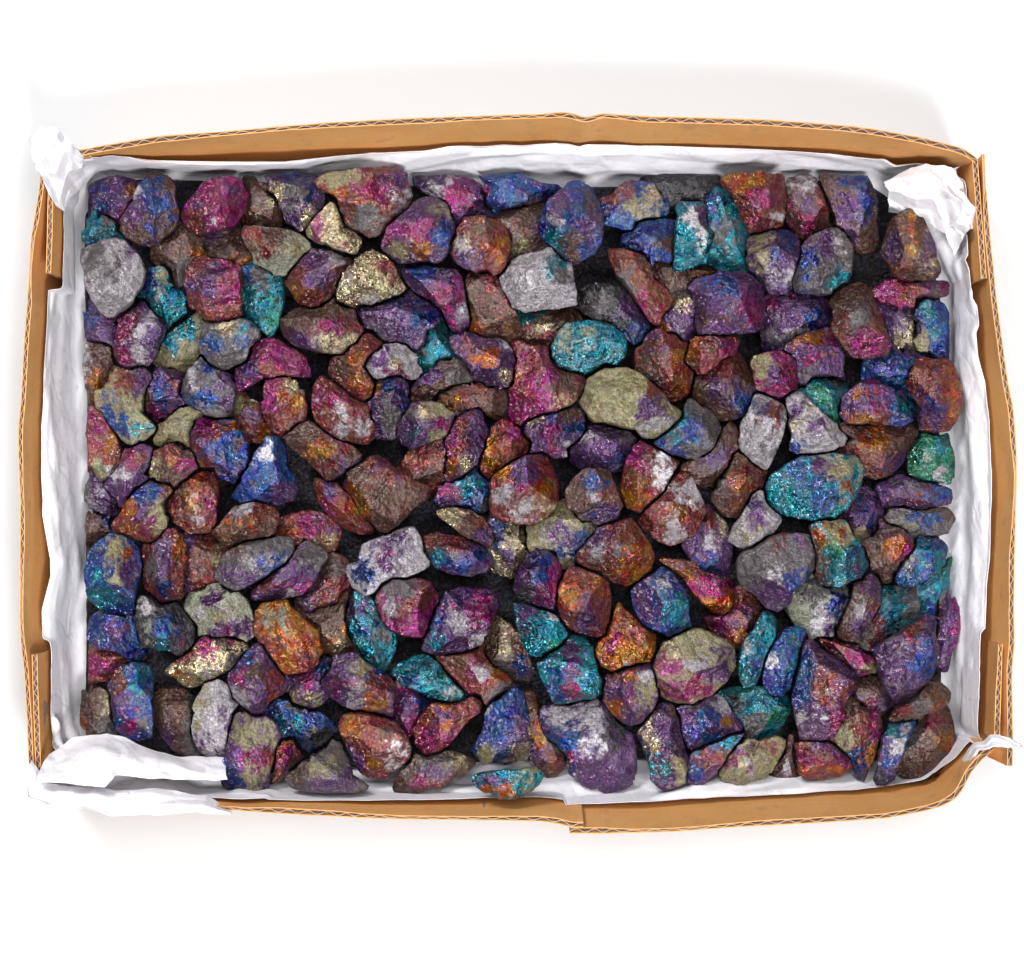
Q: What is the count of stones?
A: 200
